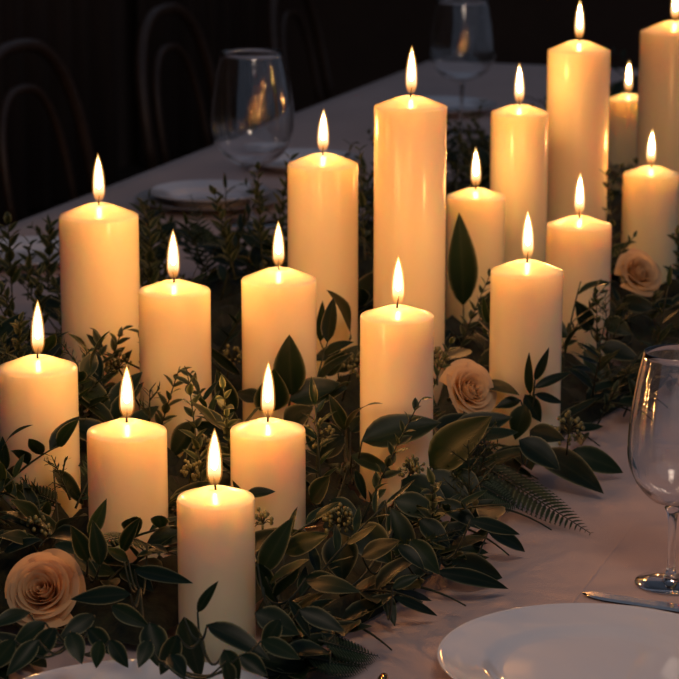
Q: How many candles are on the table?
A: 18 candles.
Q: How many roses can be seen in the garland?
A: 3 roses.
